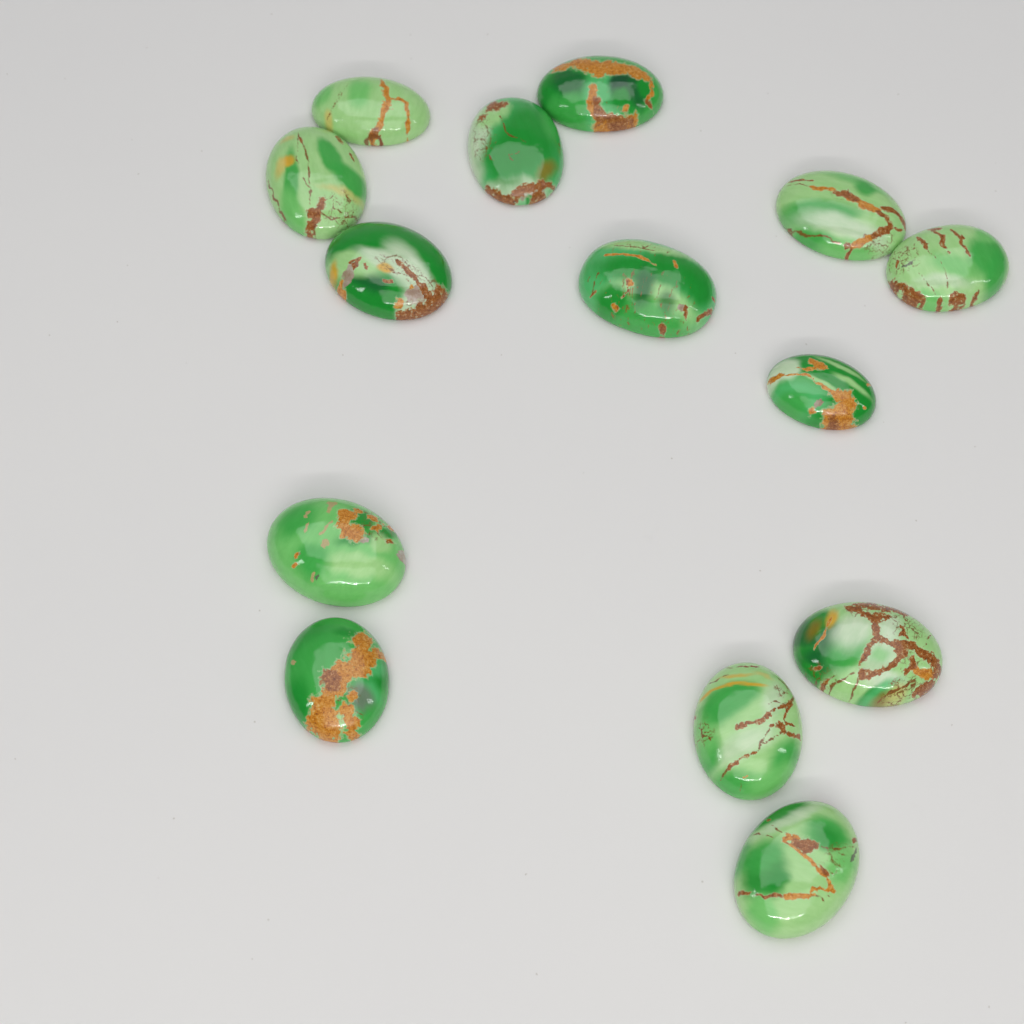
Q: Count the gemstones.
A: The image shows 14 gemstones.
